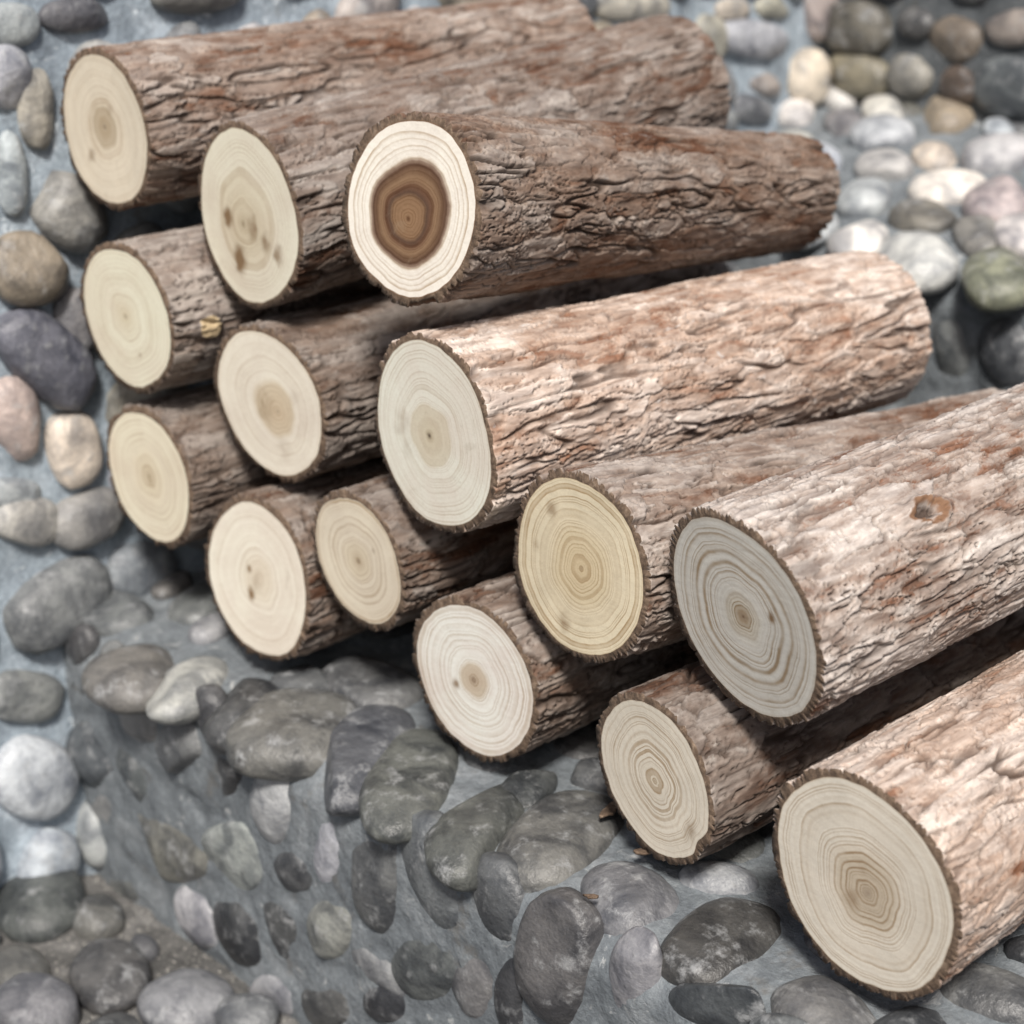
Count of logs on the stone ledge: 14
